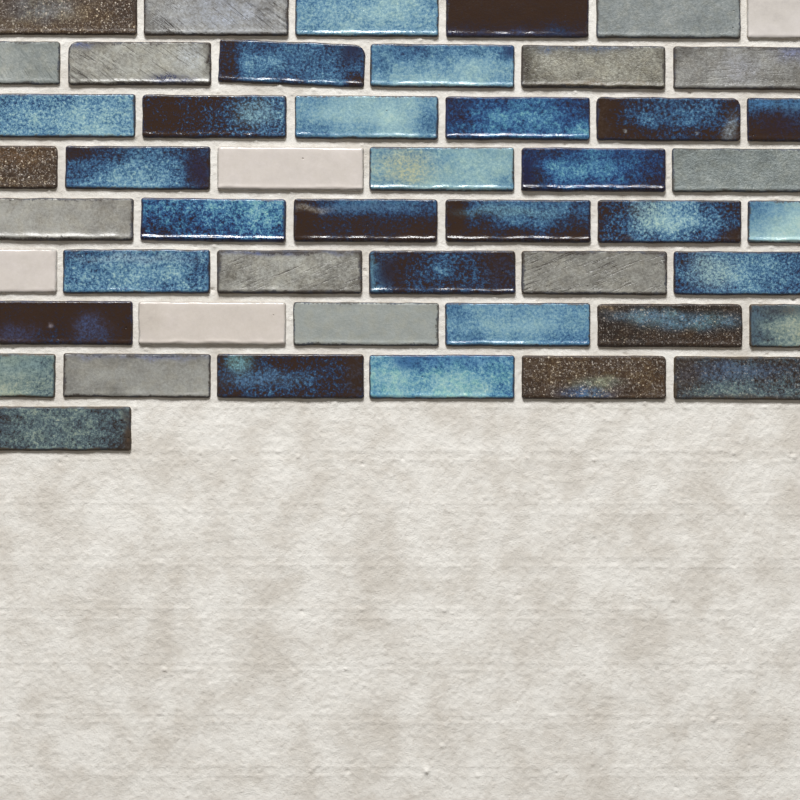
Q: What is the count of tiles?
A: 49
